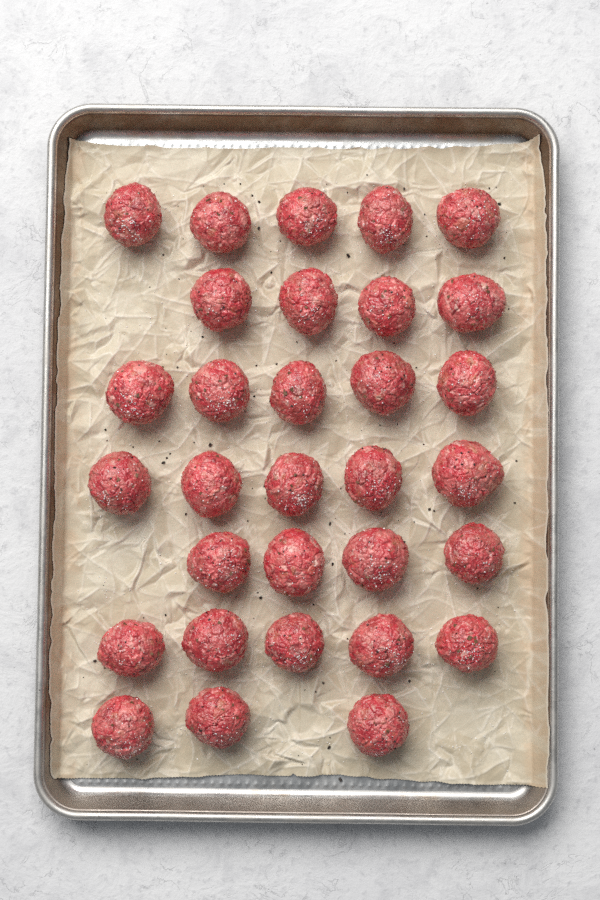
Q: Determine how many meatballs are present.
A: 31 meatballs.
